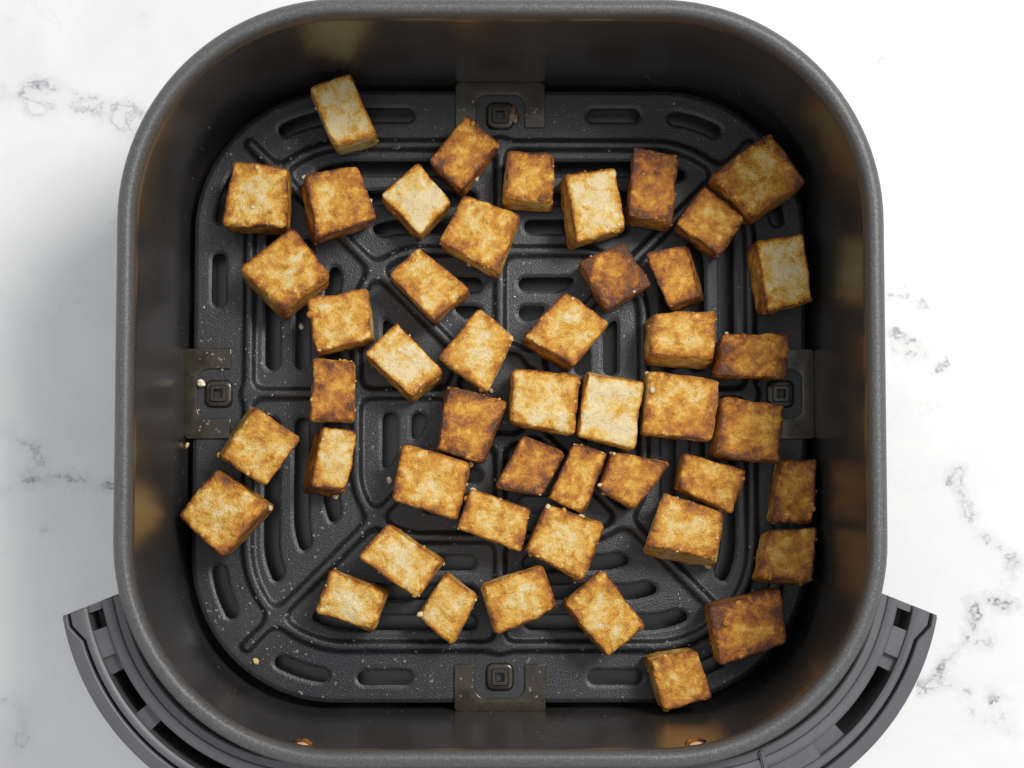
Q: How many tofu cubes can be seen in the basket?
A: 48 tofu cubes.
